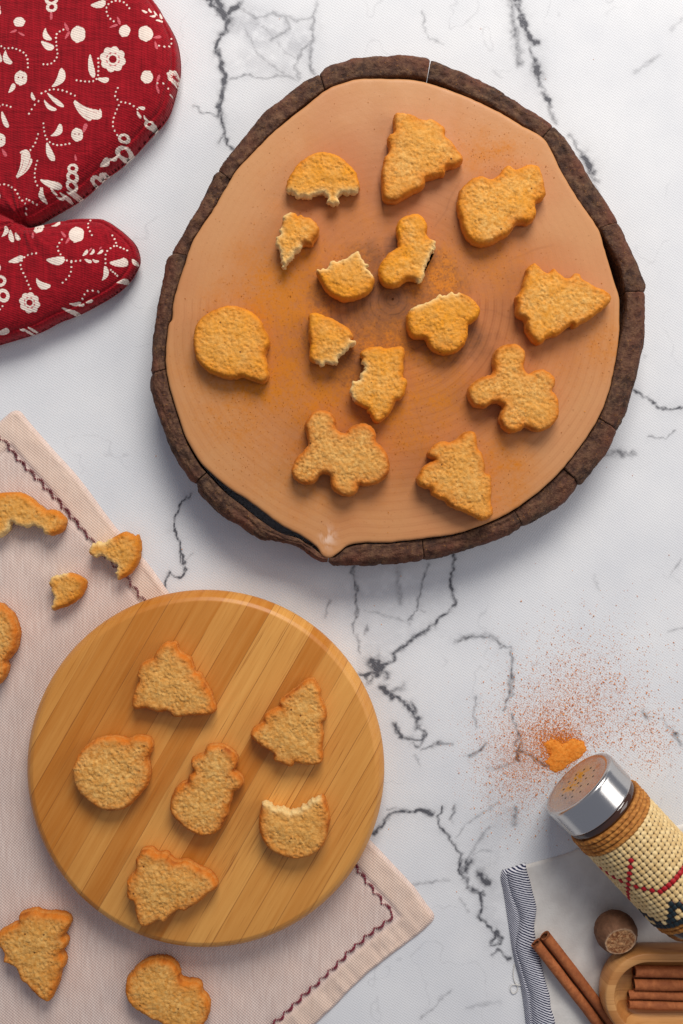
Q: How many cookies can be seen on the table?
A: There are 26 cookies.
